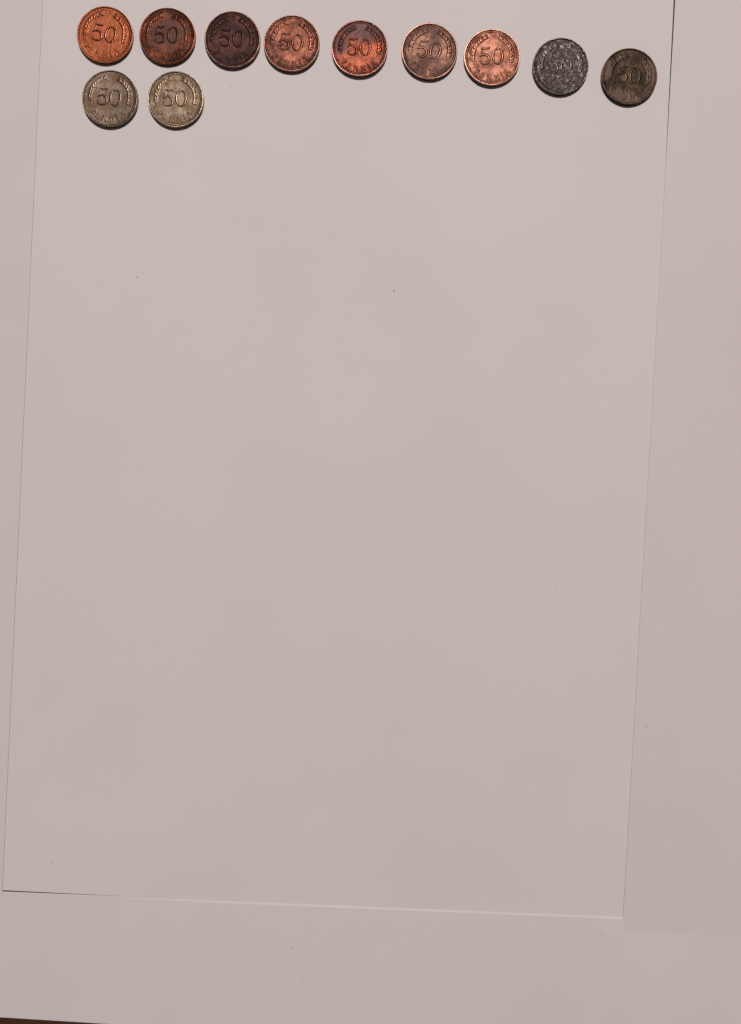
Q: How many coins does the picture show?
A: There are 11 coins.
